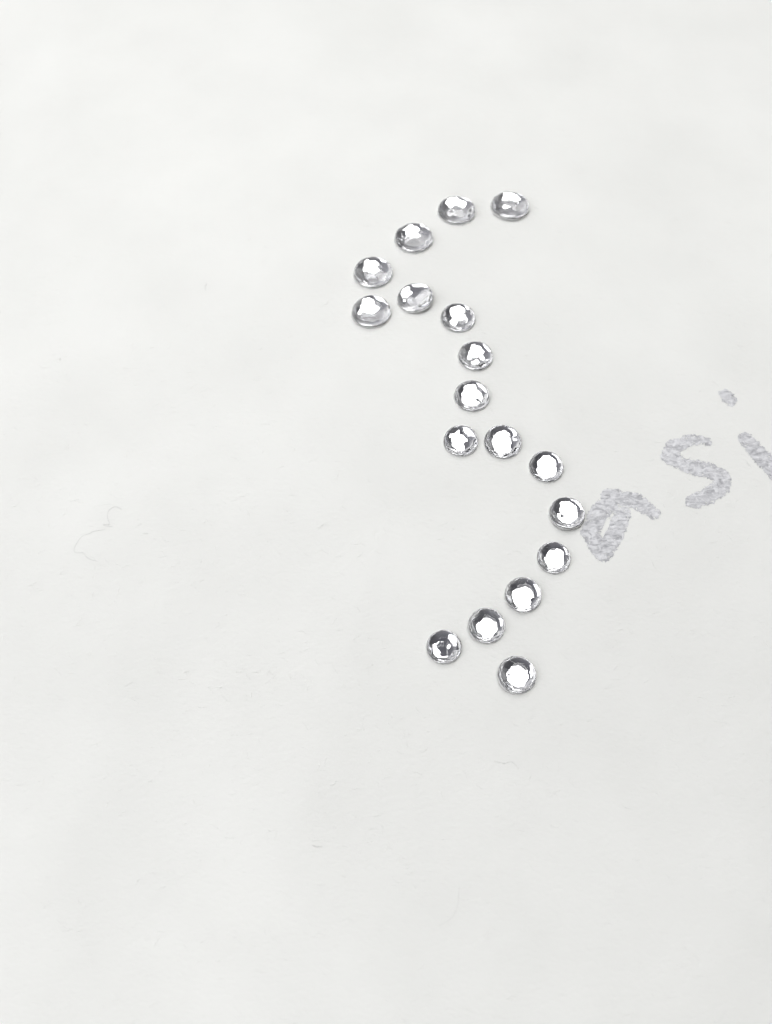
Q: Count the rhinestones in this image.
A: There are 18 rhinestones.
